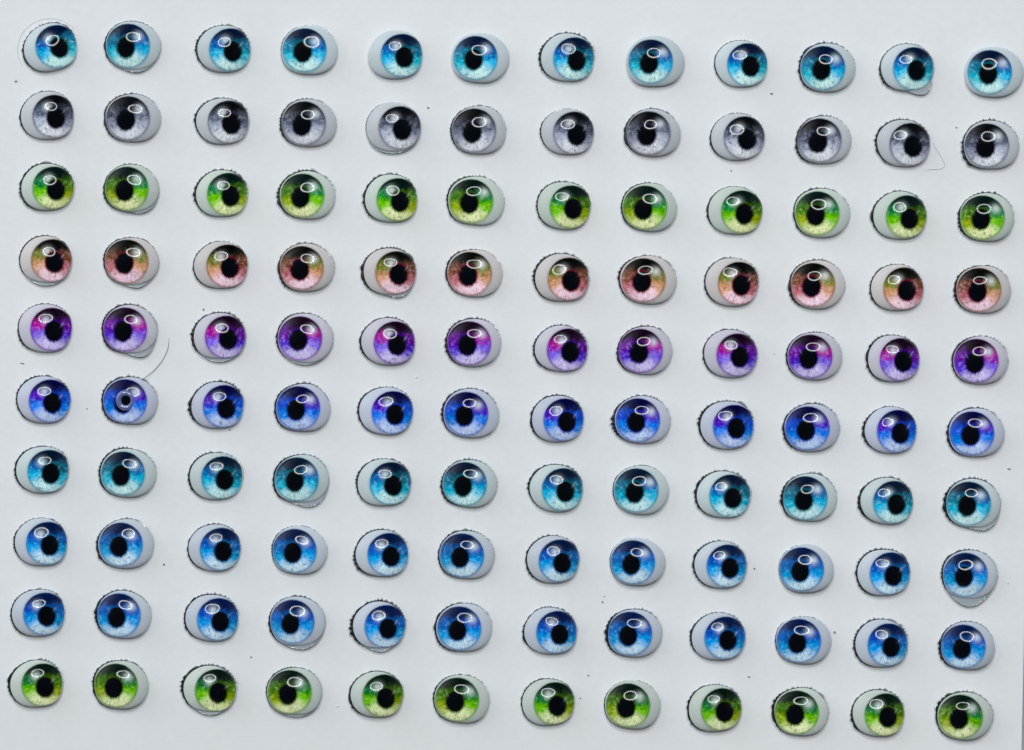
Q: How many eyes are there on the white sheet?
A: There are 120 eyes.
